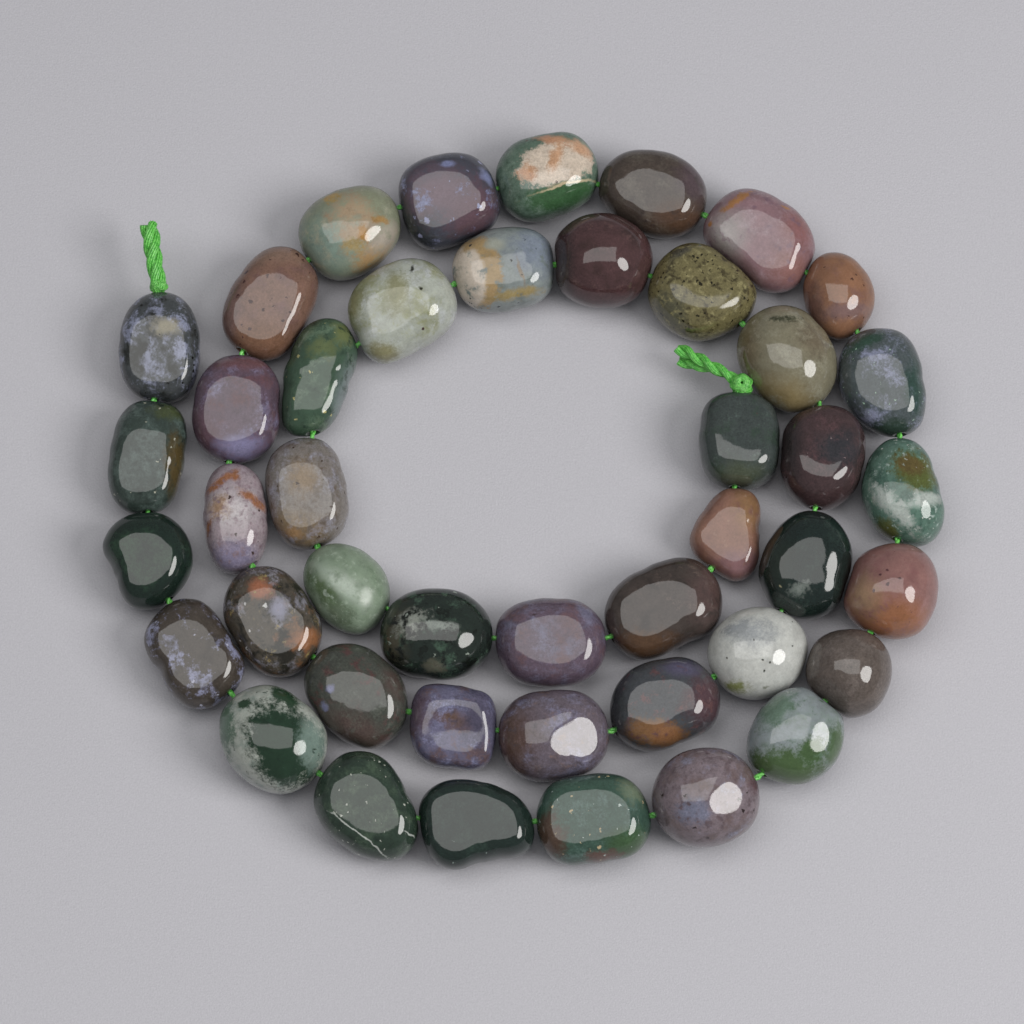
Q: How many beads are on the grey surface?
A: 44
